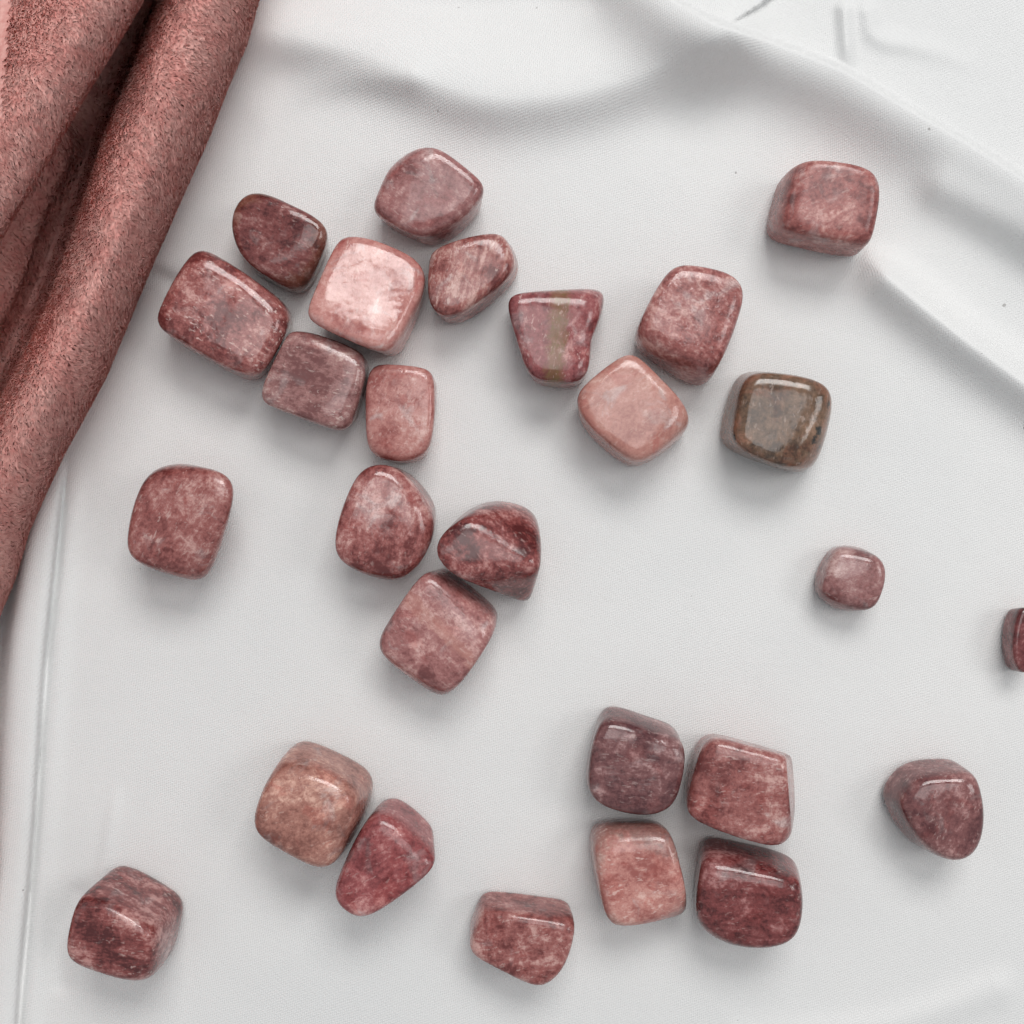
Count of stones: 27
